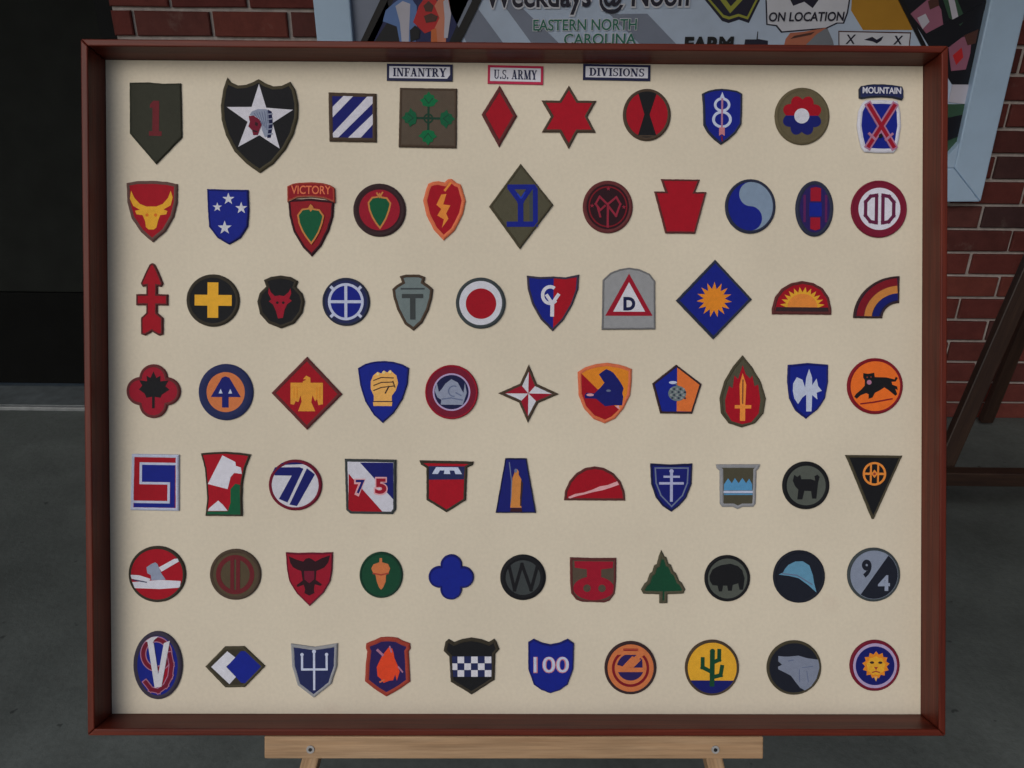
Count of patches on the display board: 75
